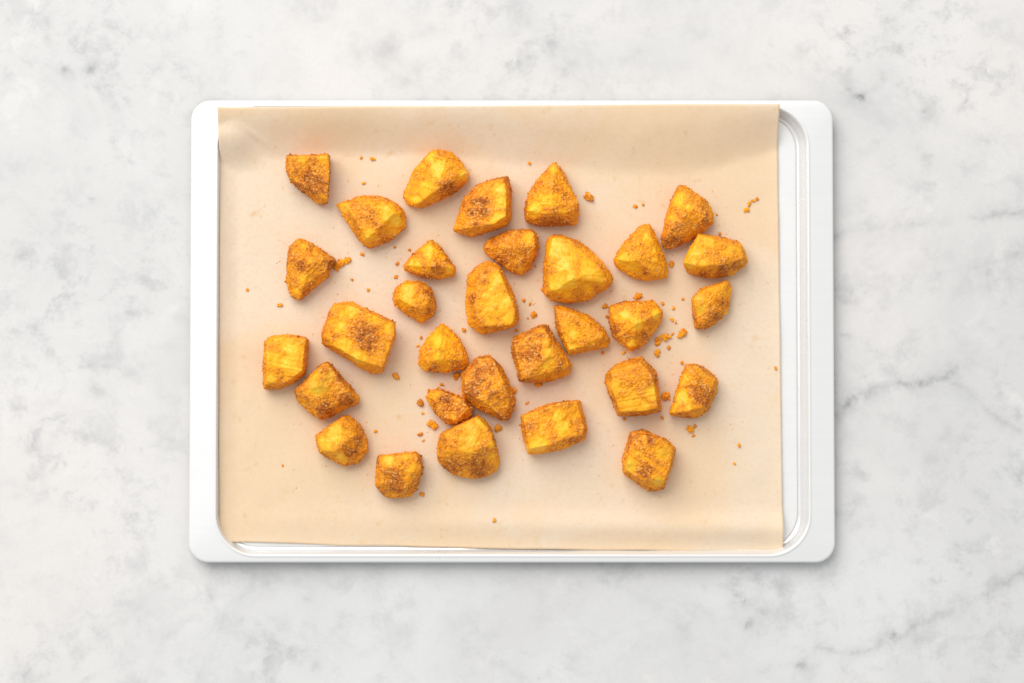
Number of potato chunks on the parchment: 31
